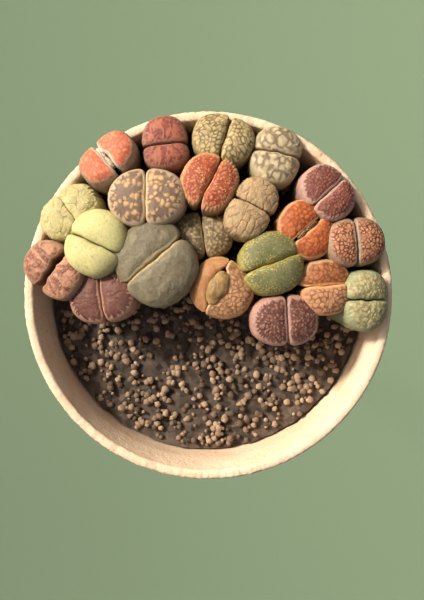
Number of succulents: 21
